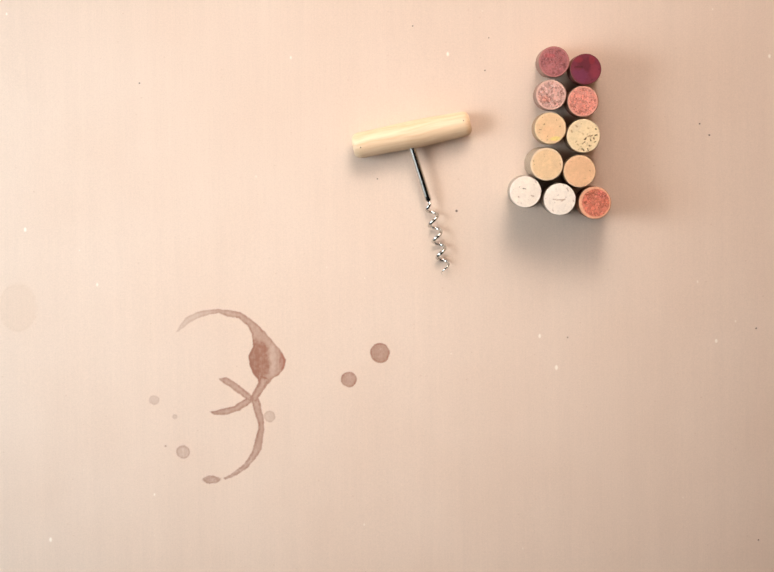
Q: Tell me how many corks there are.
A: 11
